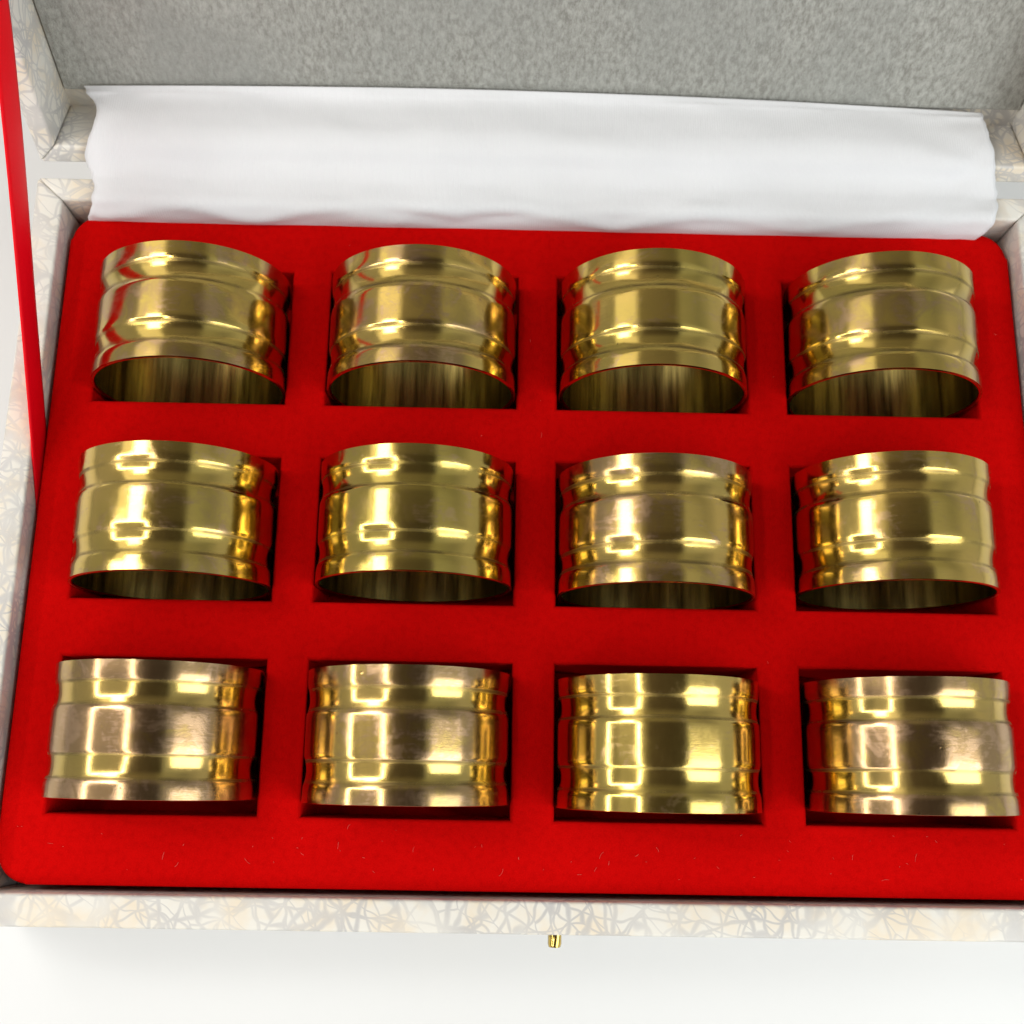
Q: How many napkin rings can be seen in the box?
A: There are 12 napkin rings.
